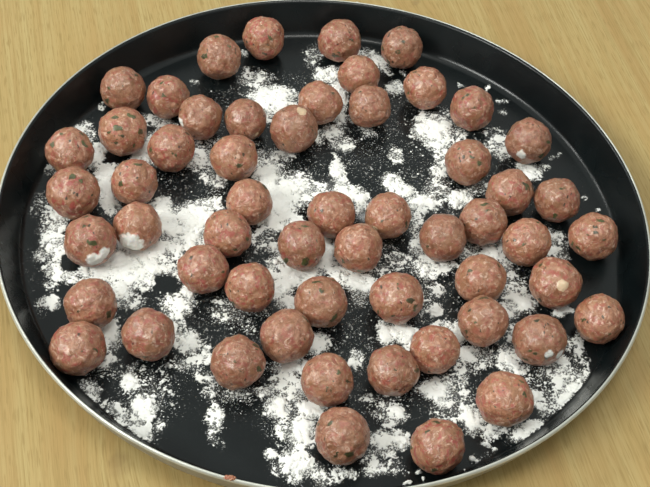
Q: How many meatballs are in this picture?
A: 56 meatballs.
